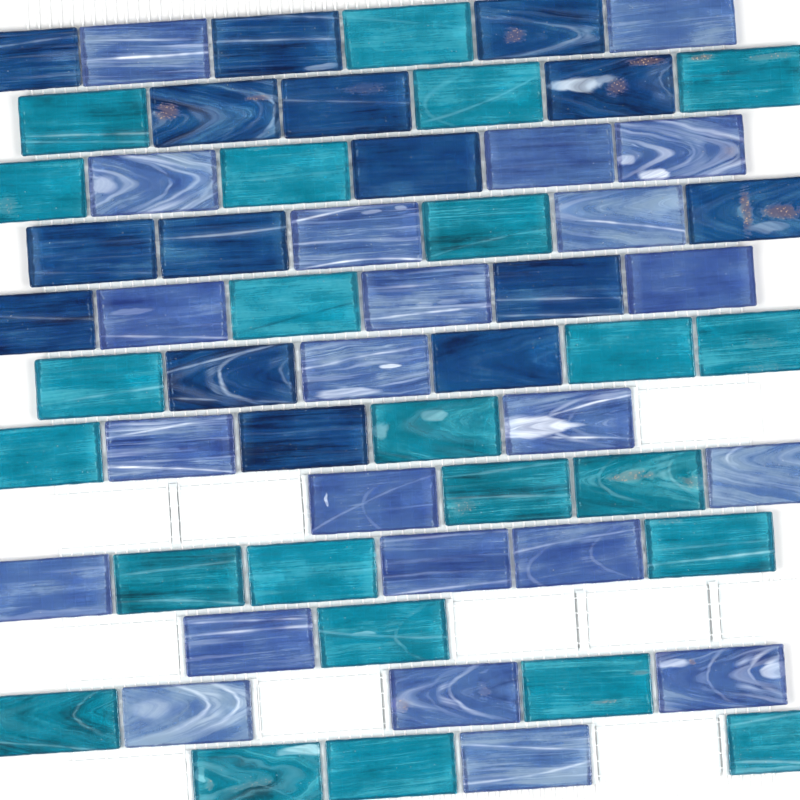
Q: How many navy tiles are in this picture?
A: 15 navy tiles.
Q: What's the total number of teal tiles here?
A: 24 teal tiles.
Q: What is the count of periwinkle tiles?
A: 23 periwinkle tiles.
